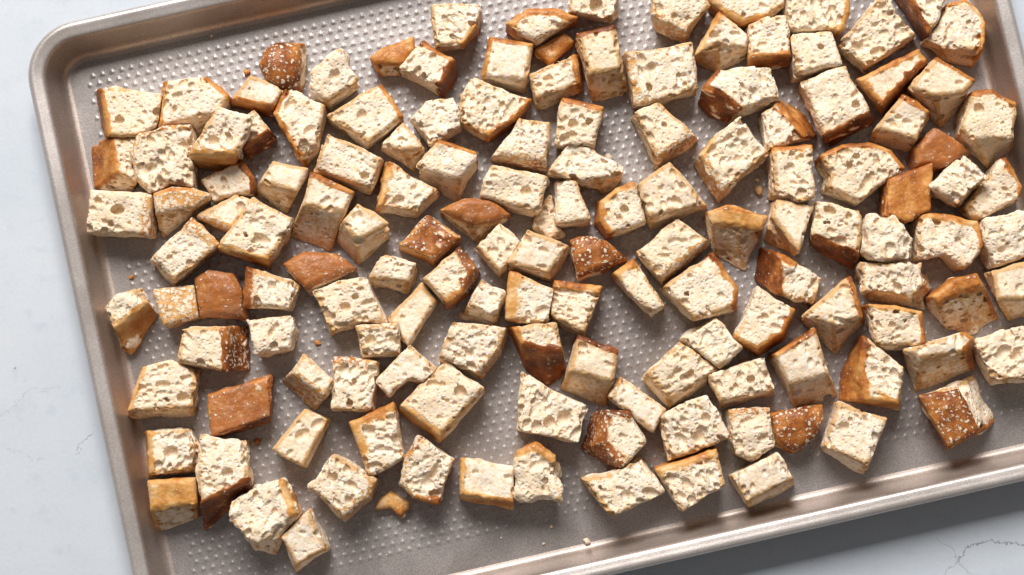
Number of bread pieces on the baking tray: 143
